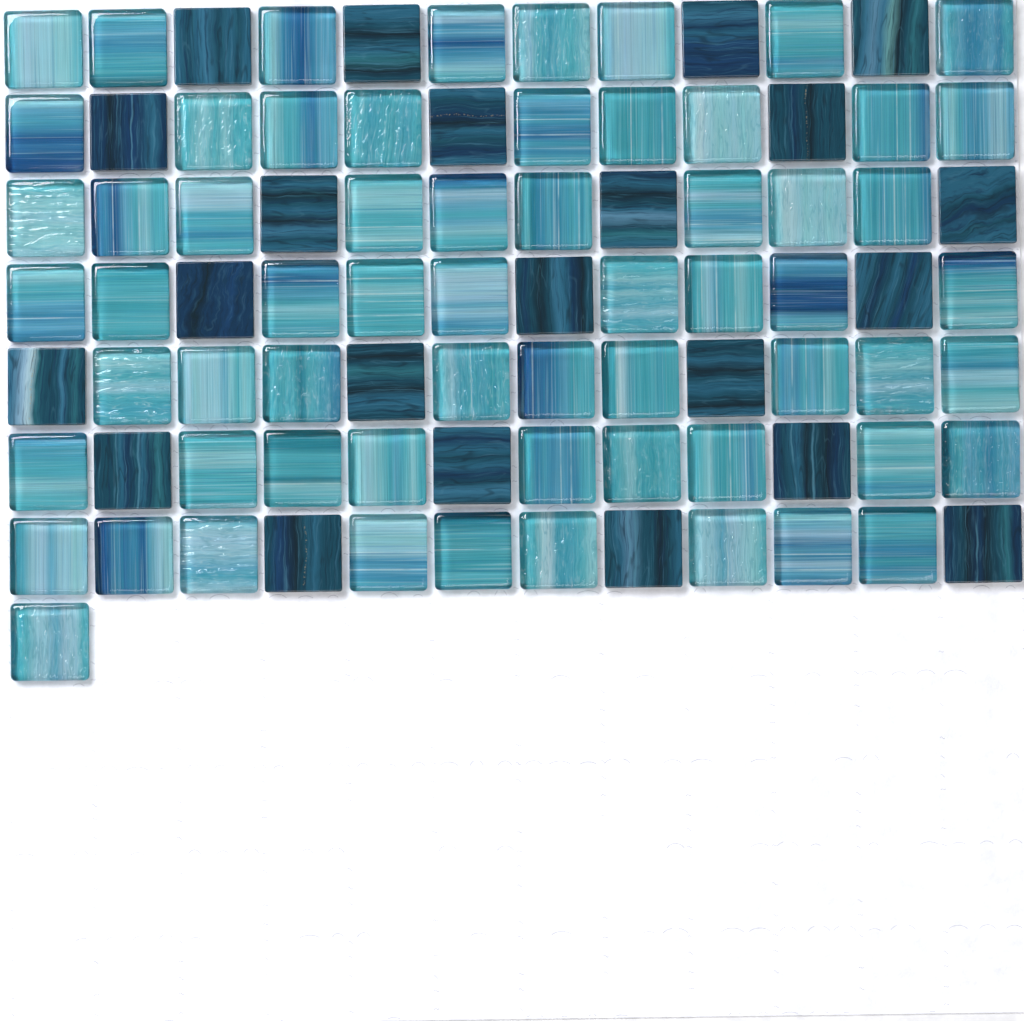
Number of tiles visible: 85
